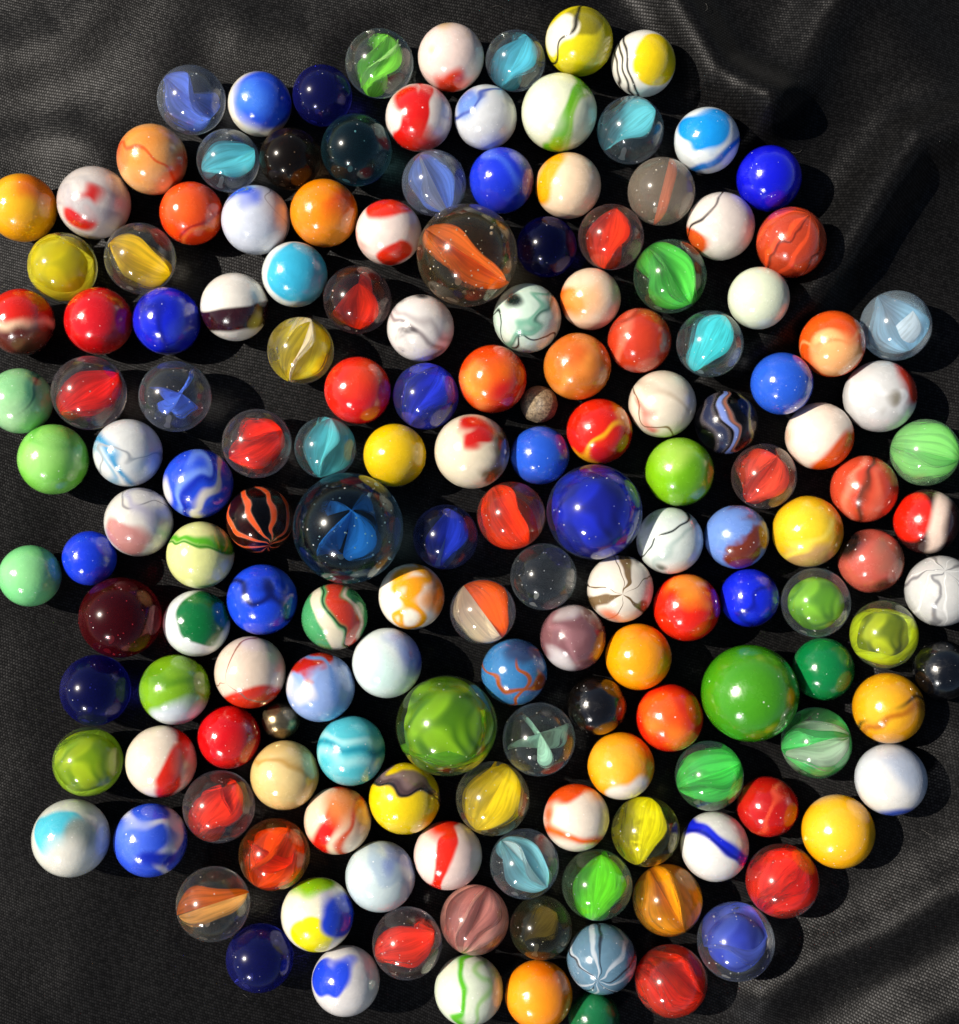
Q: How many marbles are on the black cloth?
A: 161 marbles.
